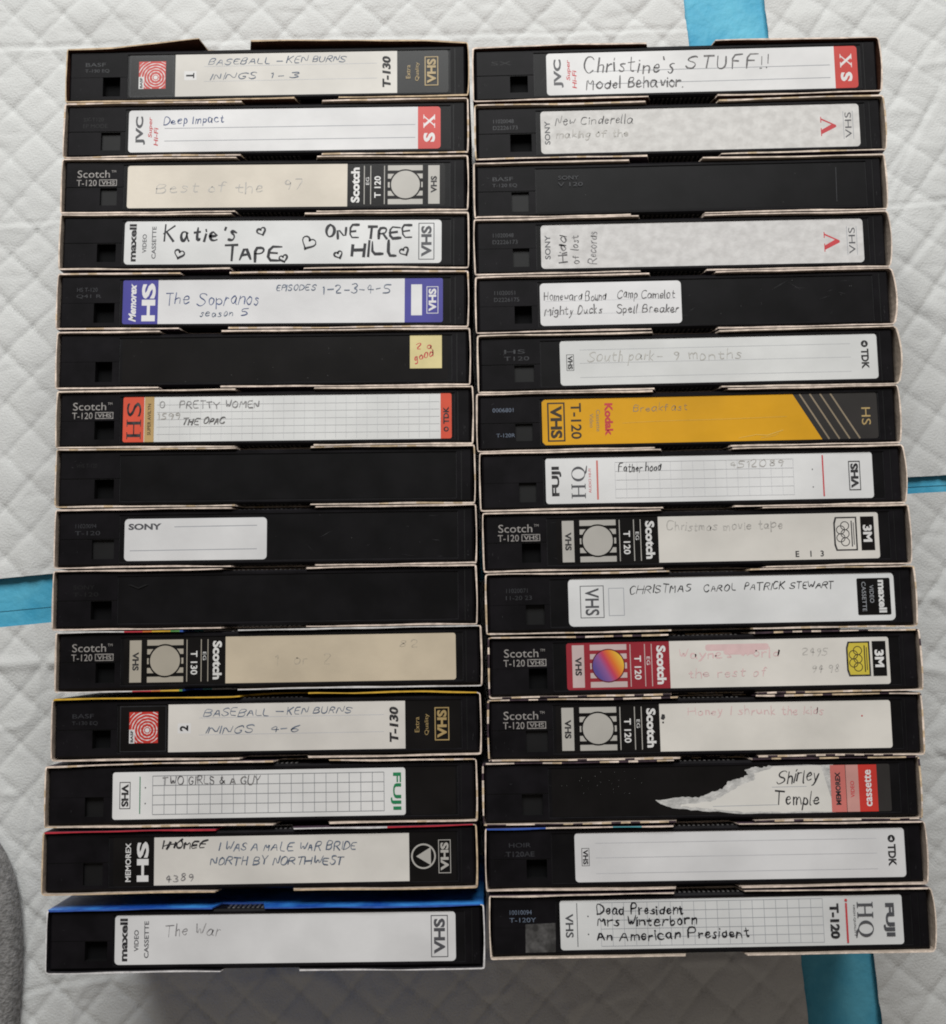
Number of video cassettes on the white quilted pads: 30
